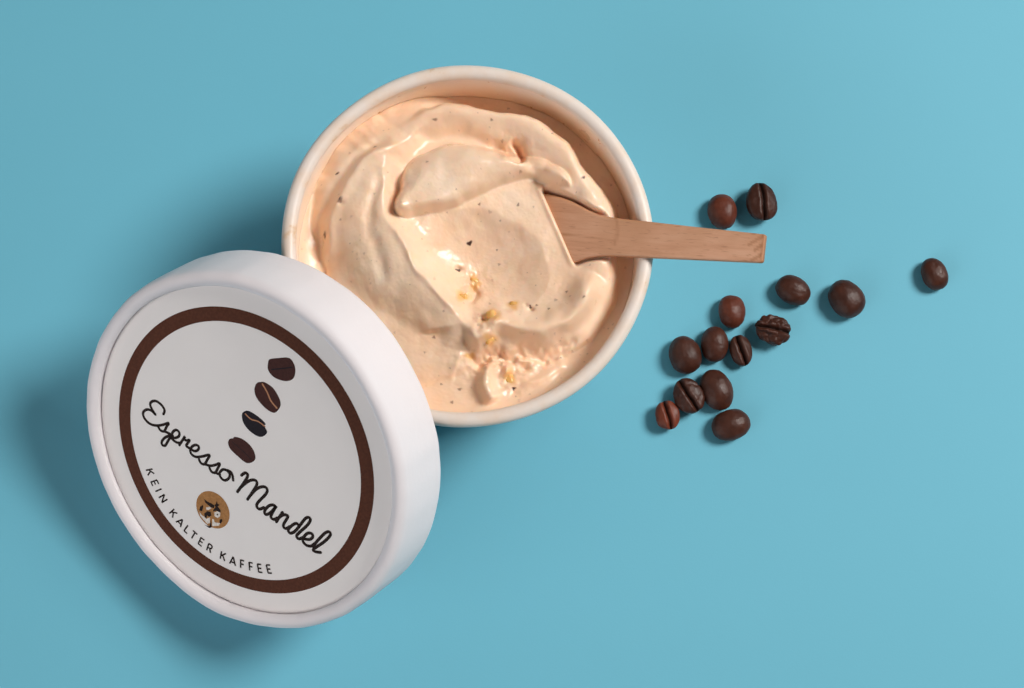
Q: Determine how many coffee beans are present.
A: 14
